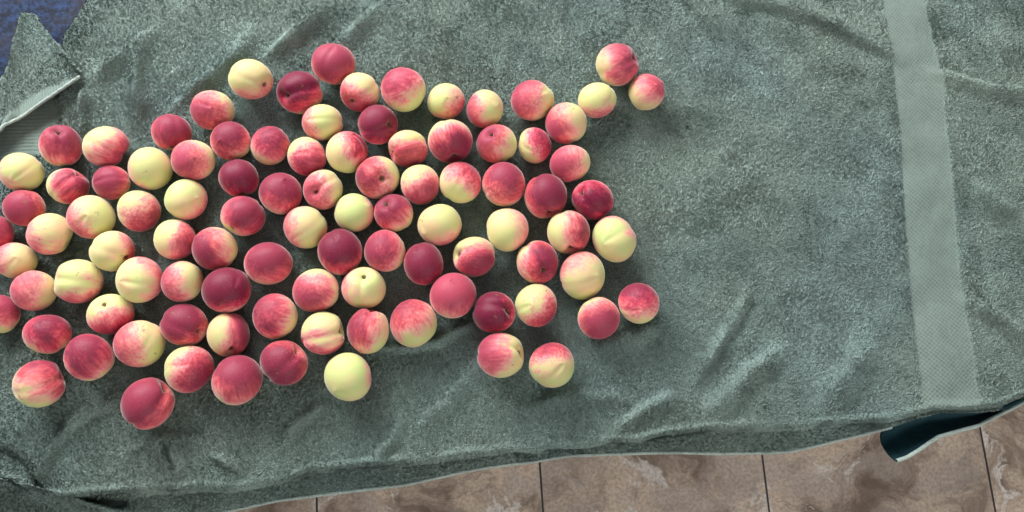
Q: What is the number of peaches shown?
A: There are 97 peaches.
